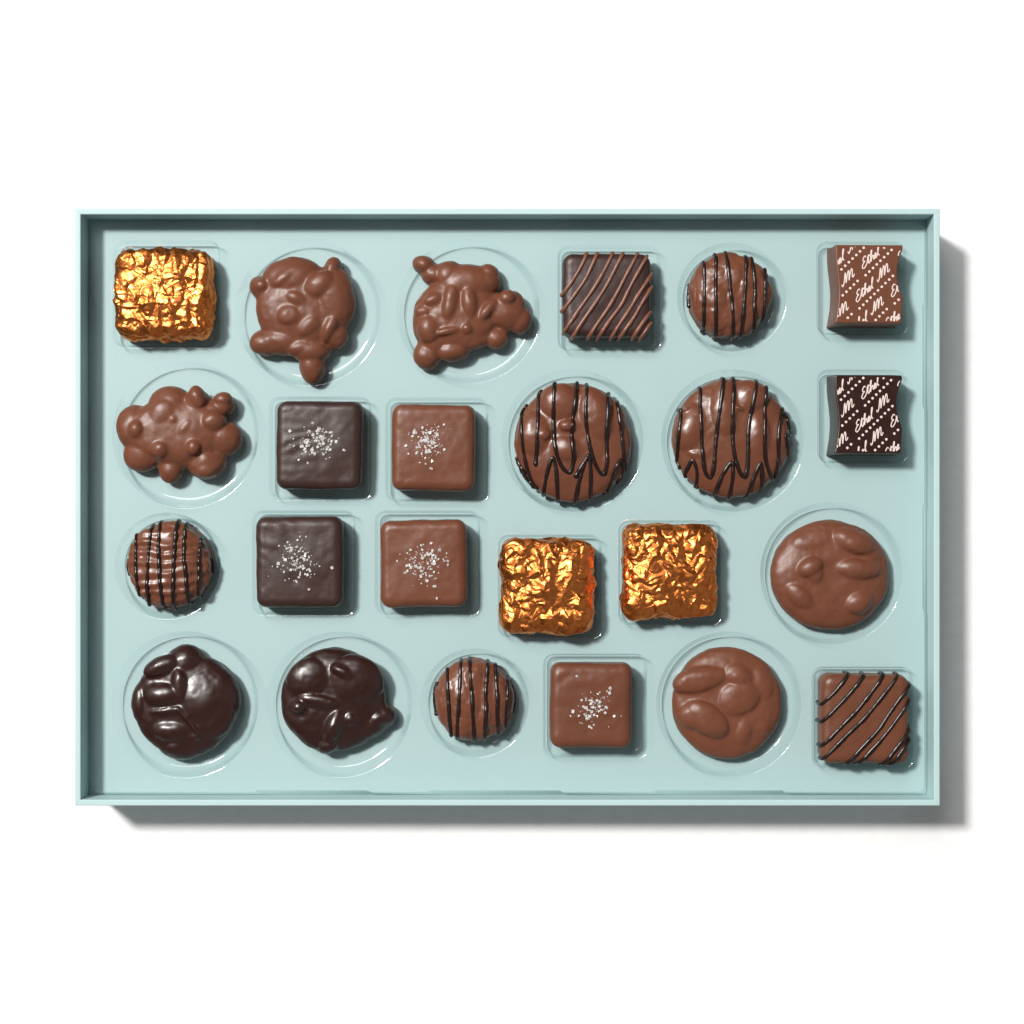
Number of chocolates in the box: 24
